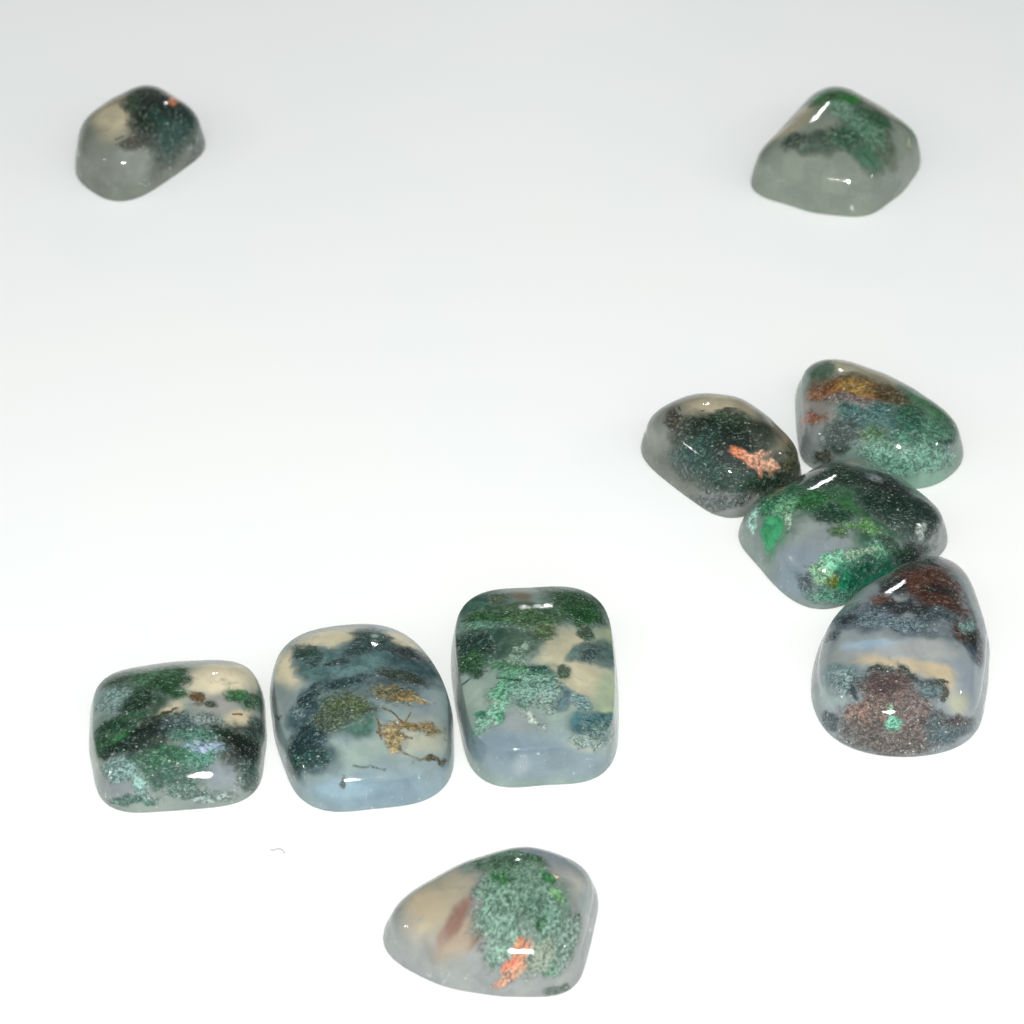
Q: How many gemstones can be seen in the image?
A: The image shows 10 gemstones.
